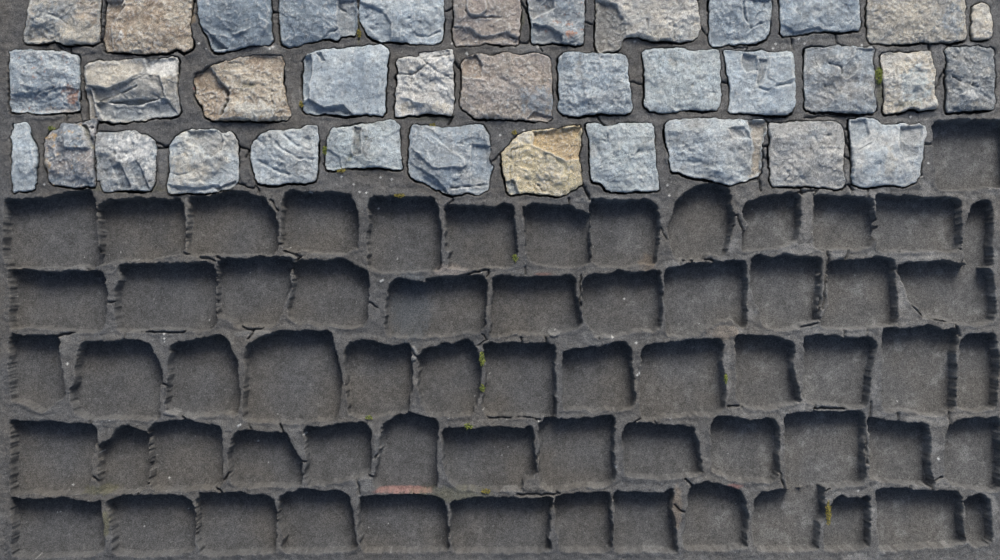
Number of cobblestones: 36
